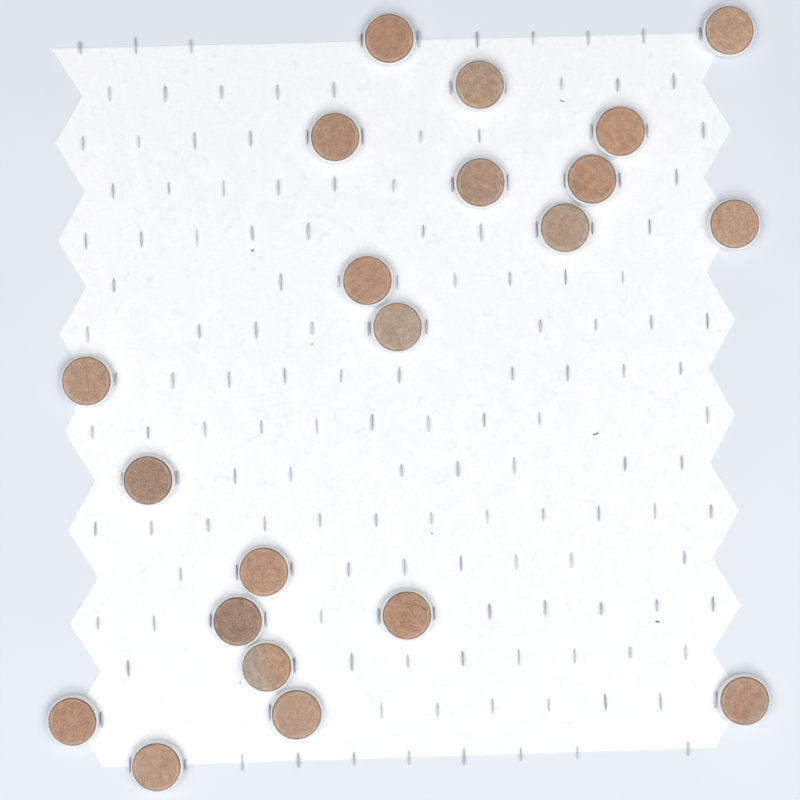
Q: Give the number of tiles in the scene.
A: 21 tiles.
